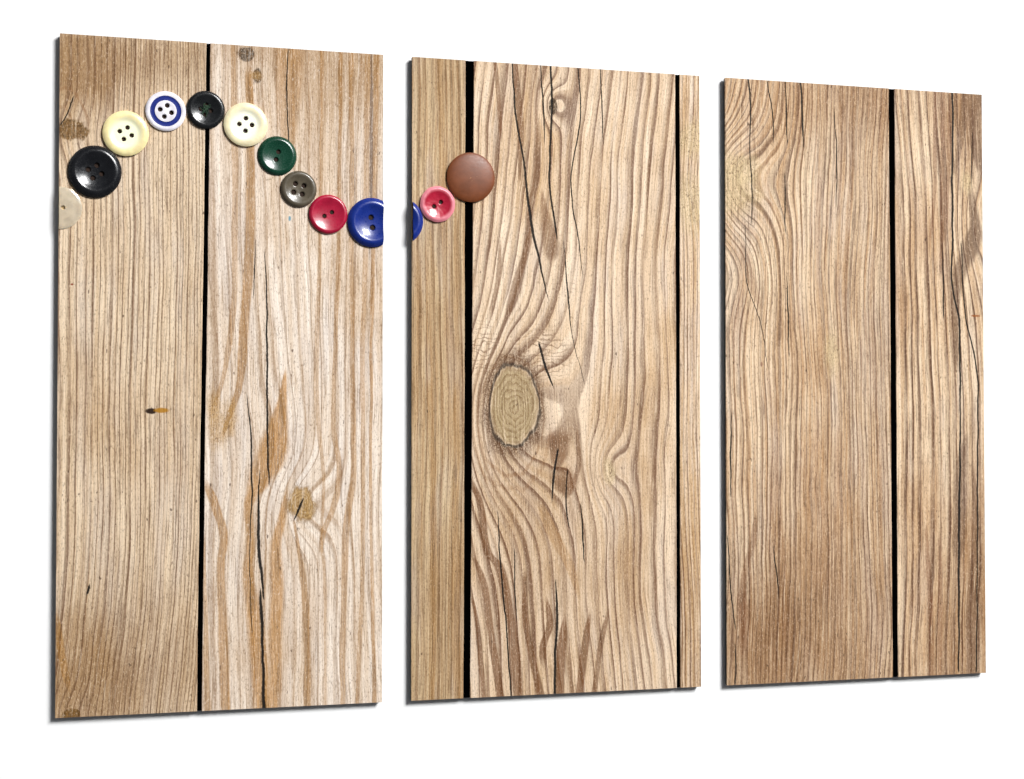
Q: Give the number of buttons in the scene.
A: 13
